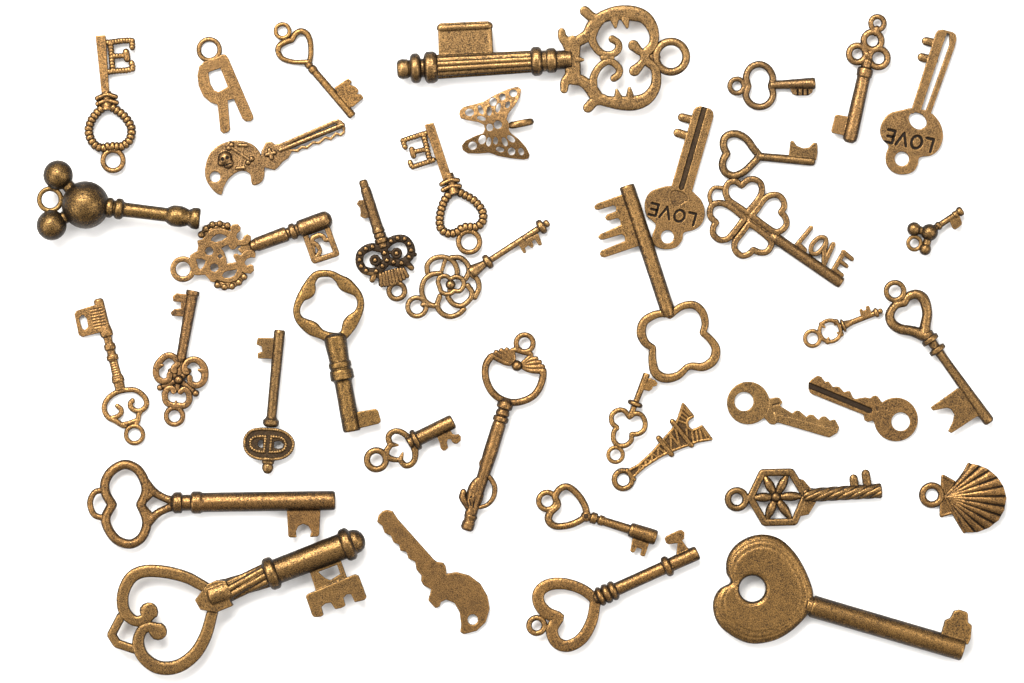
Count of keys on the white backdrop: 35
